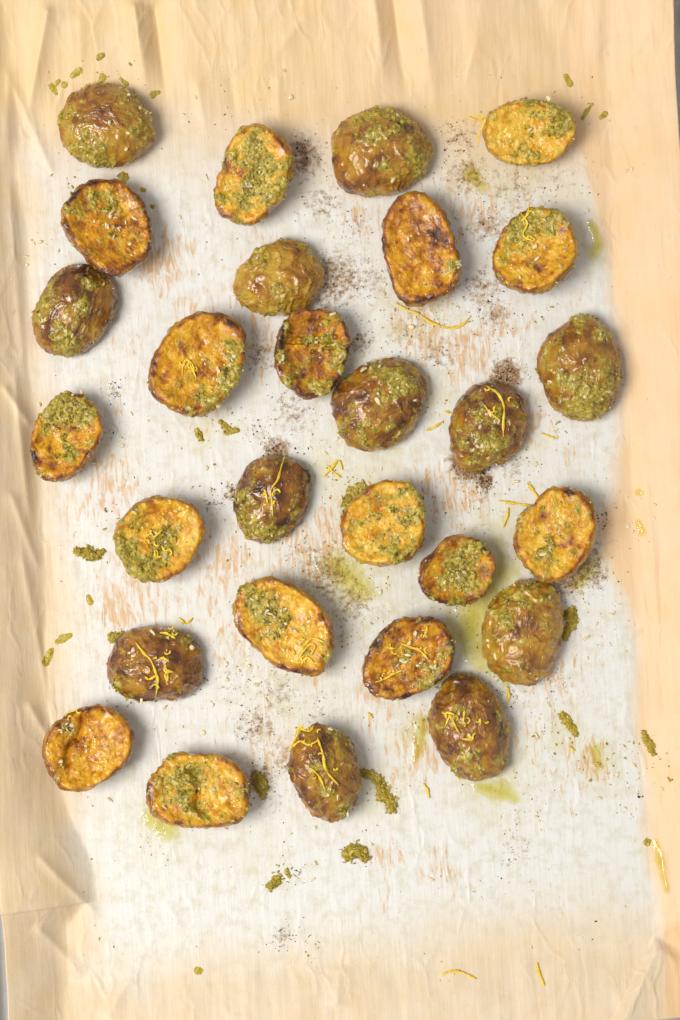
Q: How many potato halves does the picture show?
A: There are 28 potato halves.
